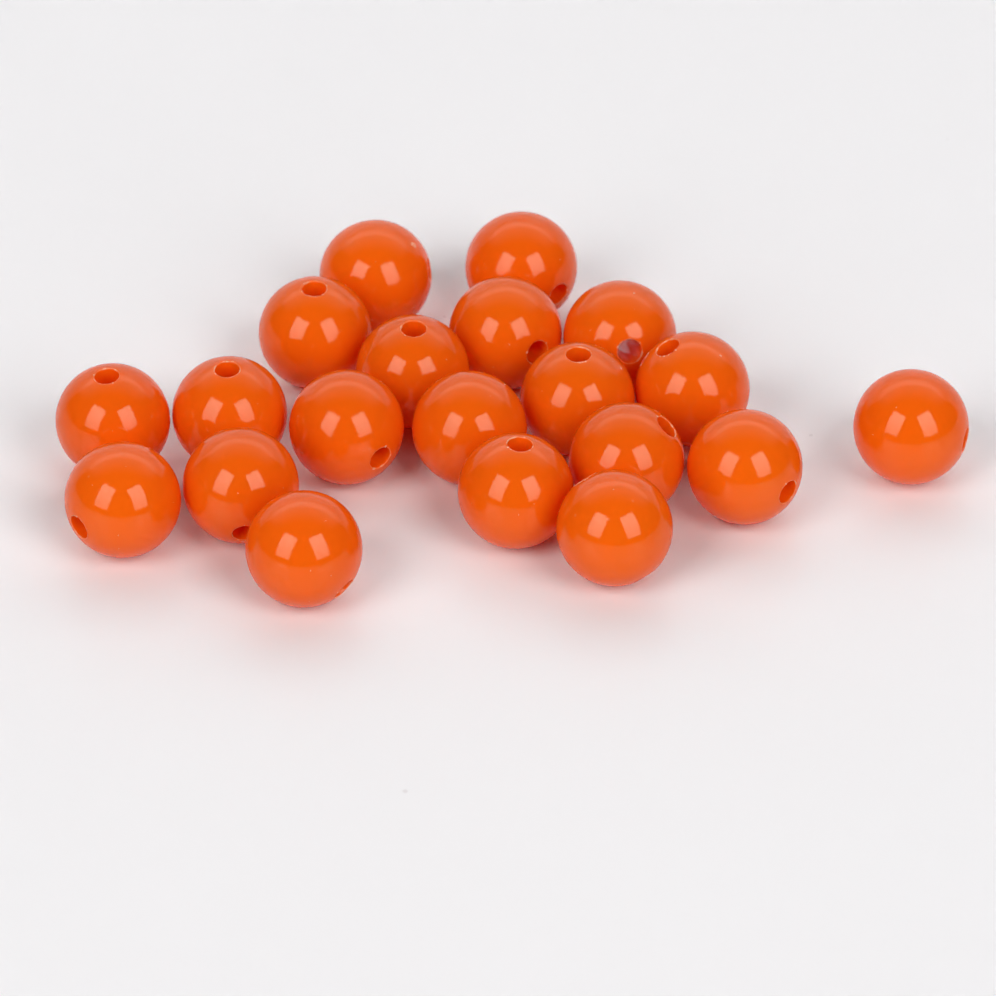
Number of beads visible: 20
